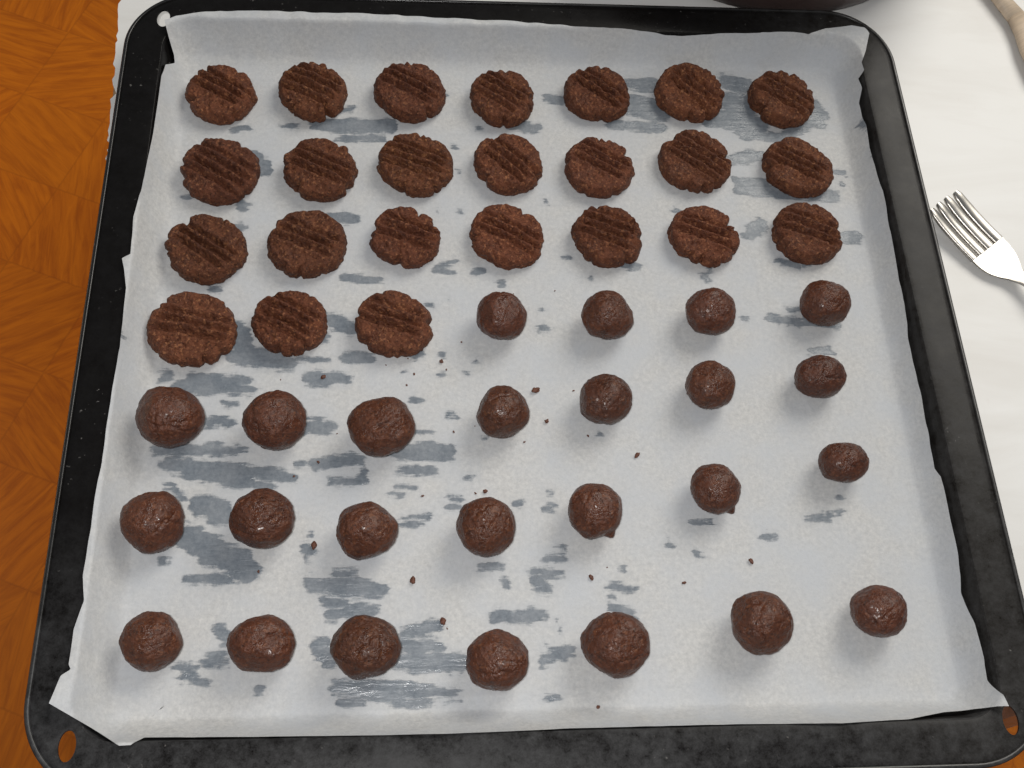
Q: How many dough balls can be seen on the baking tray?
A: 25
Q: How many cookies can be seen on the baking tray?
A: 24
